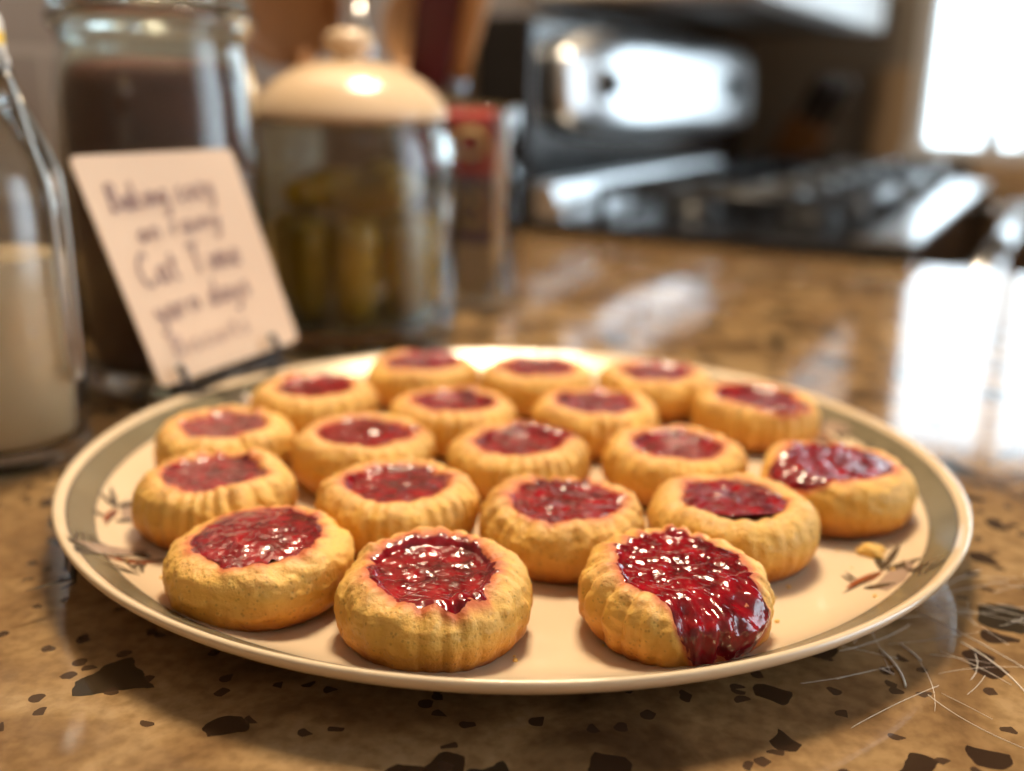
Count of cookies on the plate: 19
